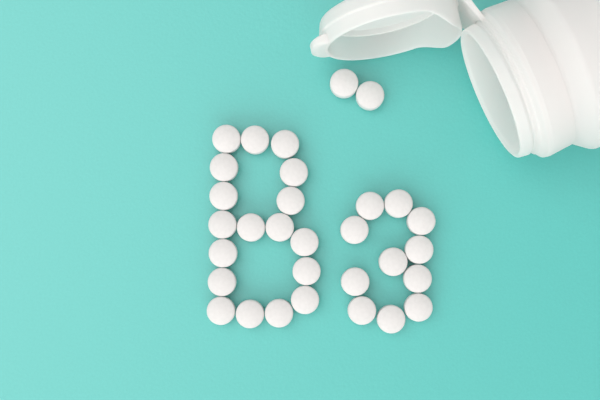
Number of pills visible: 31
